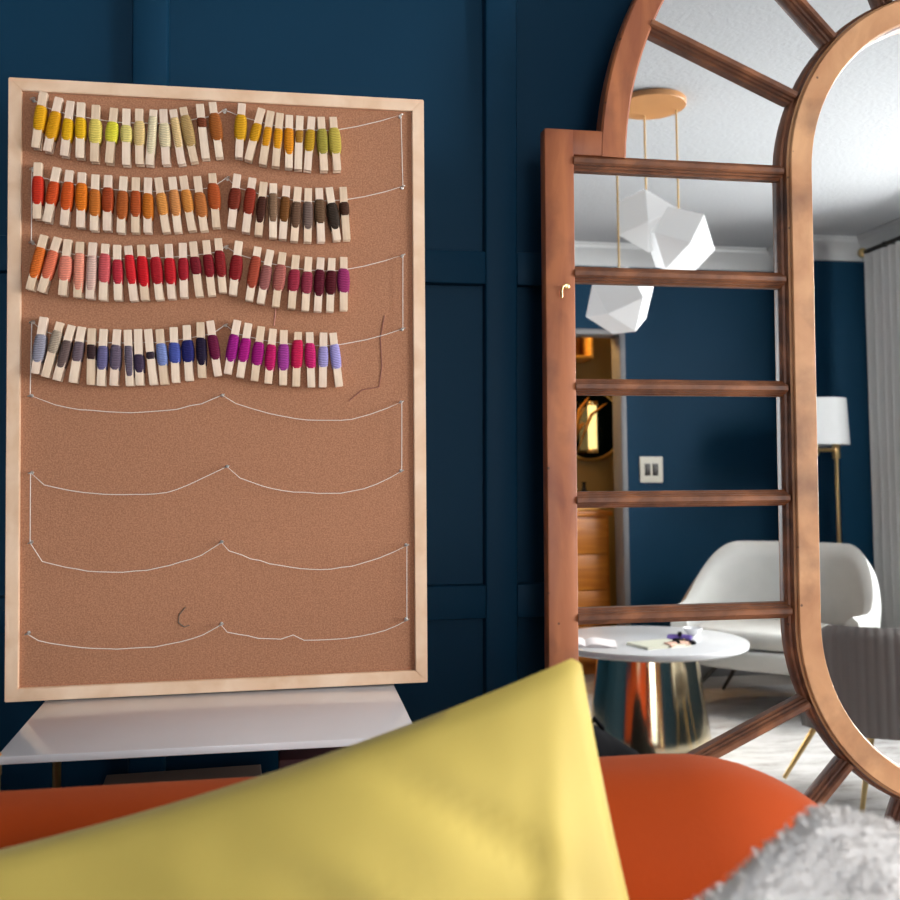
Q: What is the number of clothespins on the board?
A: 95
